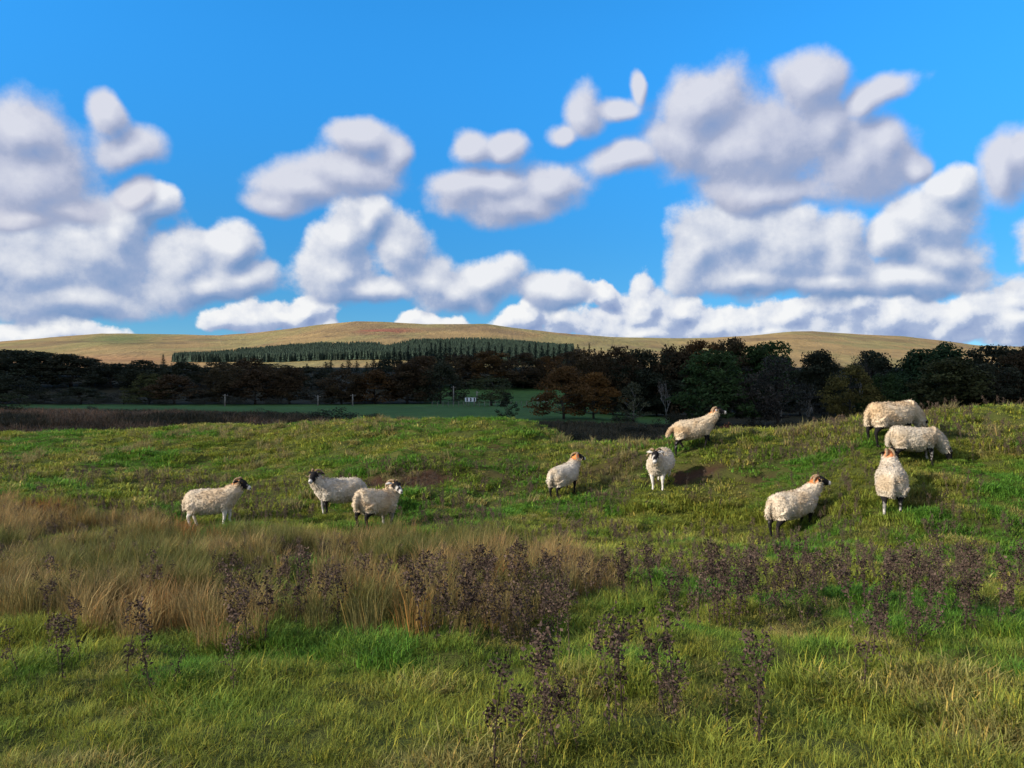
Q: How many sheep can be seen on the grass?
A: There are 10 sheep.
